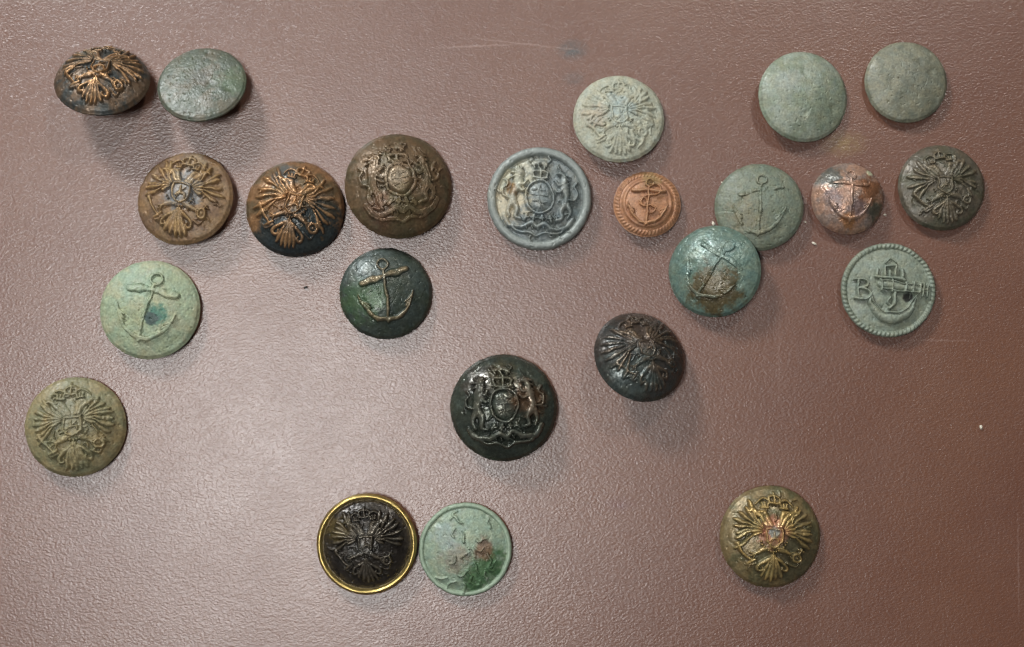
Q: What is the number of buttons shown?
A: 23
